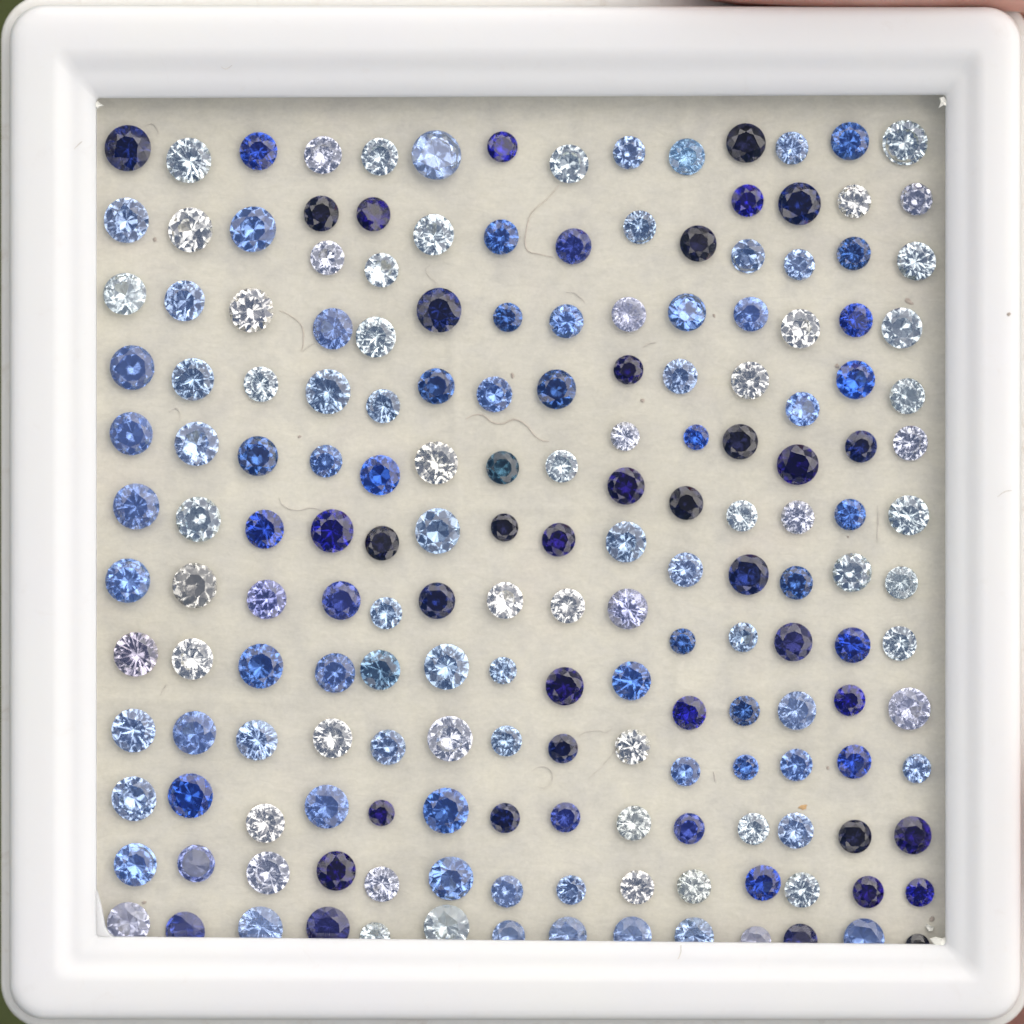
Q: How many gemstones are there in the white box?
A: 180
